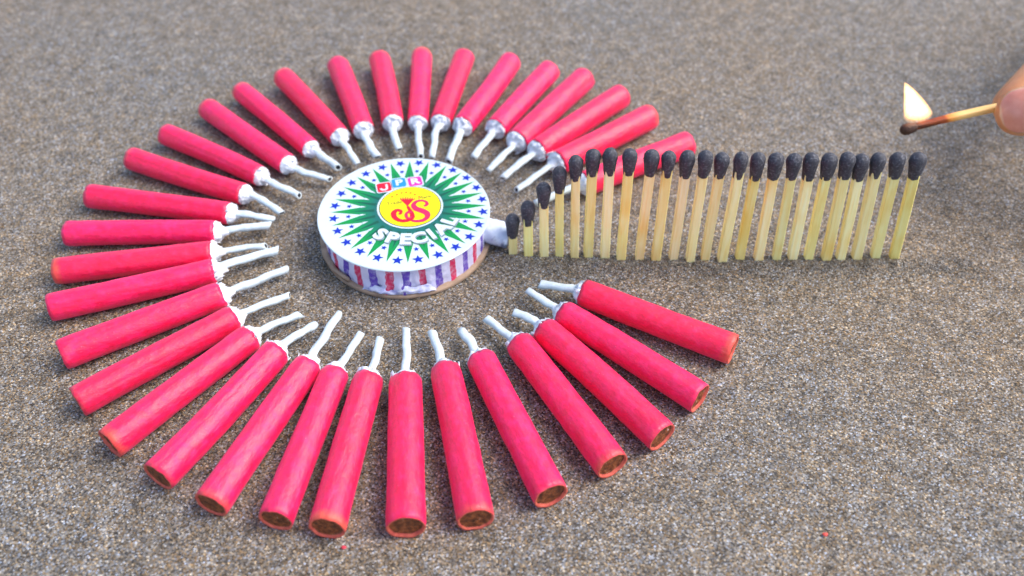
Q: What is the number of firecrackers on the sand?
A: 33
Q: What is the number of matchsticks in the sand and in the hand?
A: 25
